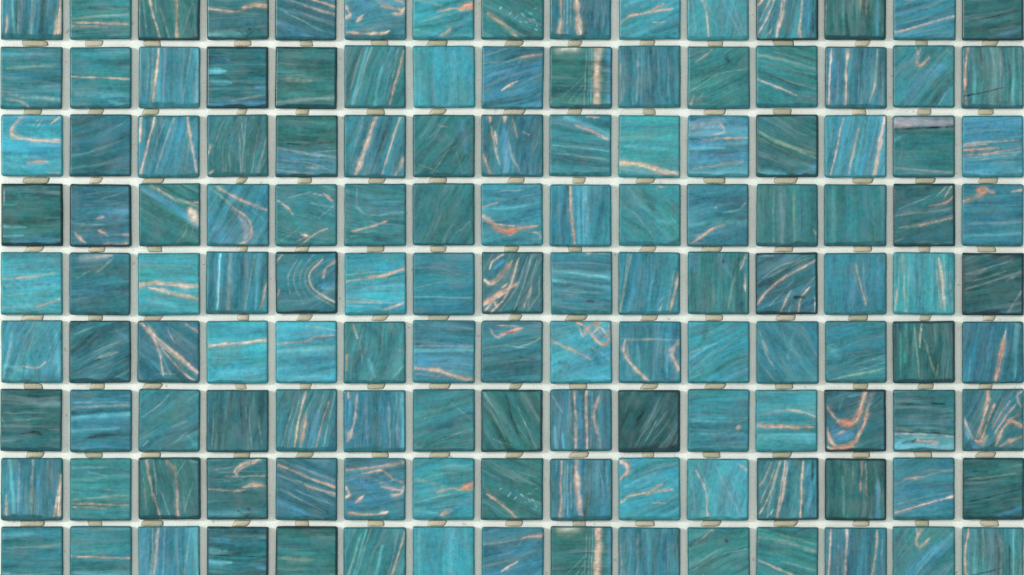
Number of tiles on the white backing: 135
